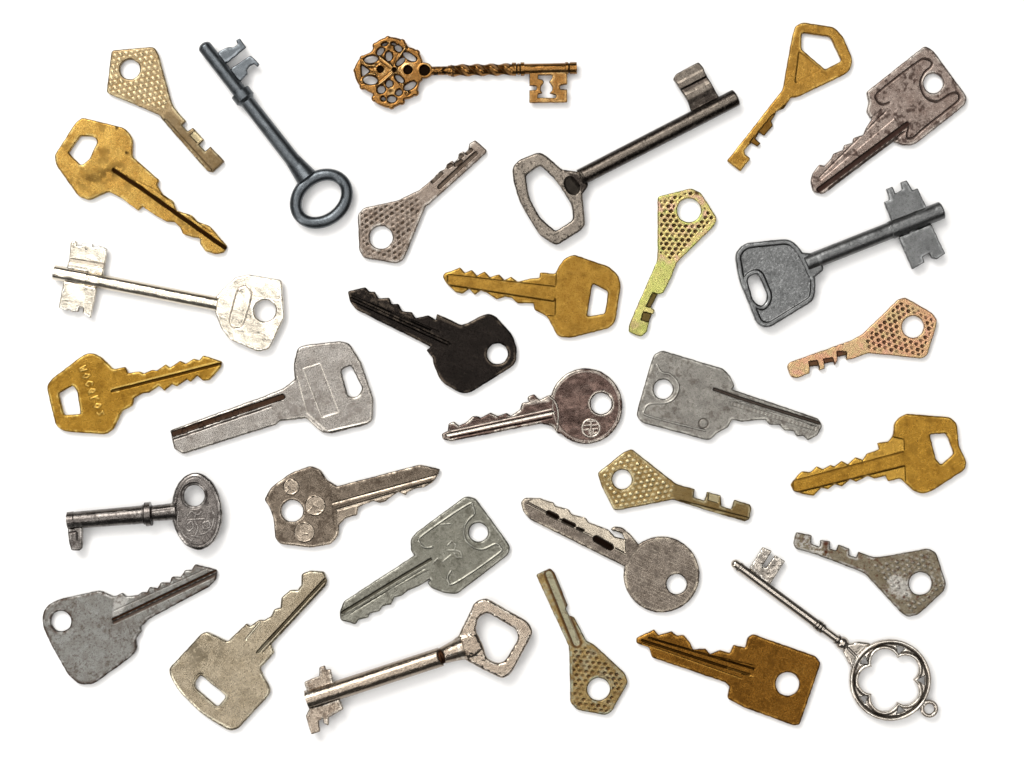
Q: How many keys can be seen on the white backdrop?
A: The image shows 31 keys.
